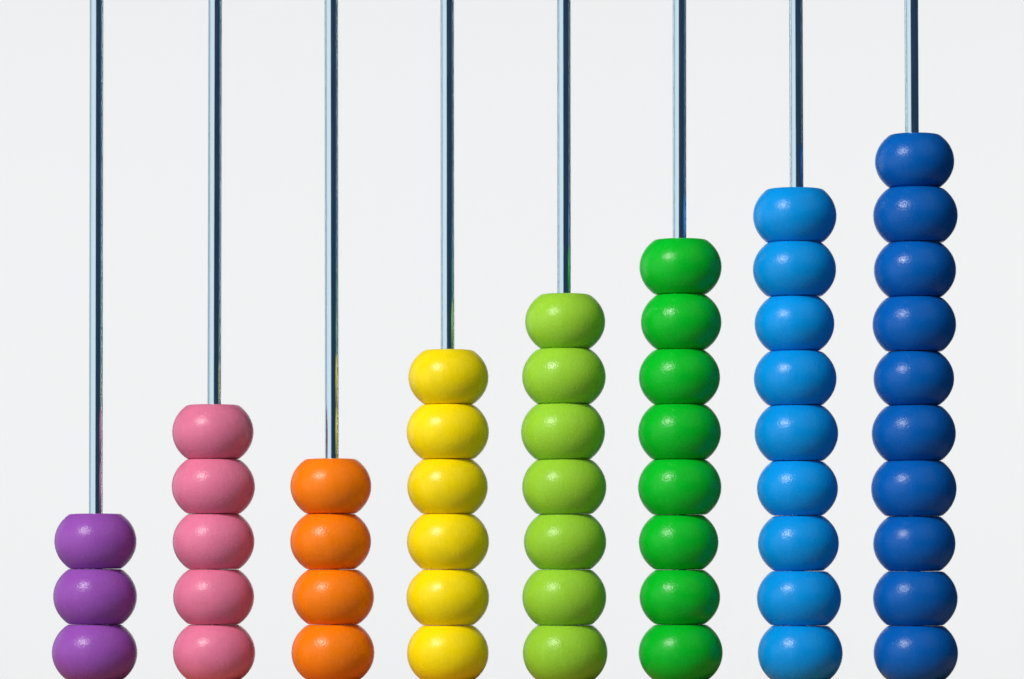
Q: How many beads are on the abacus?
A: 52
